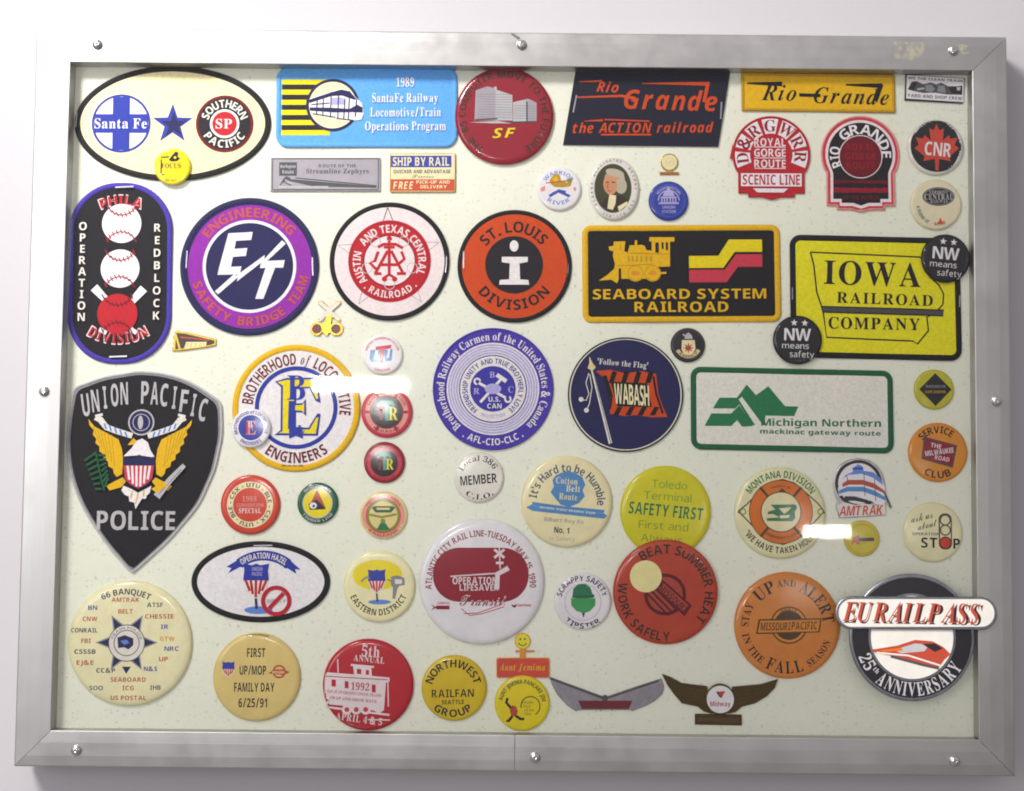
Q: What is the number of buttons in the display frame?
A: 35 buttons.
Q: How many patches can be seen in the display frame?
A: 18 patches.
